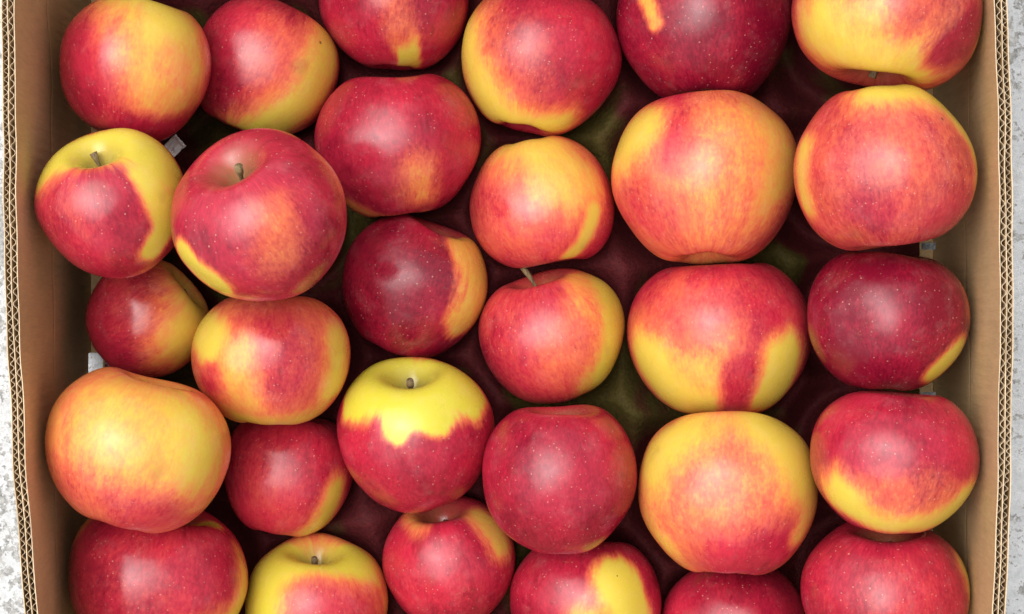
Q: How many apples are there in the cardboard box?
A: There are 30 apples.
